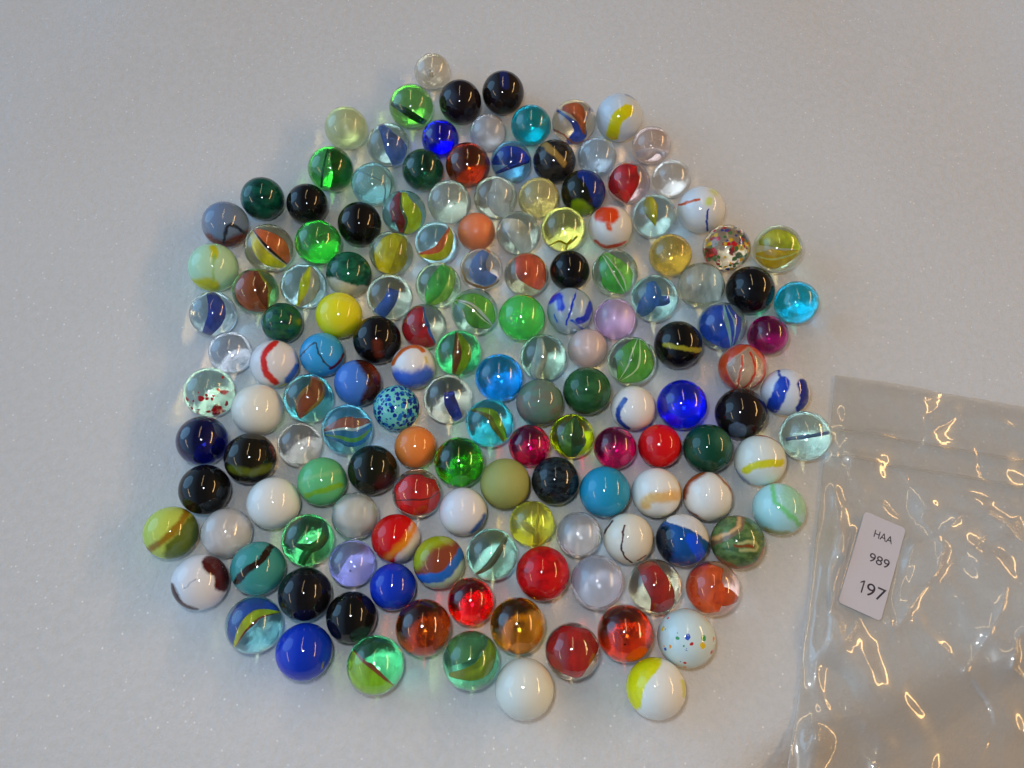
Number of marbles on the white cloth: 151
